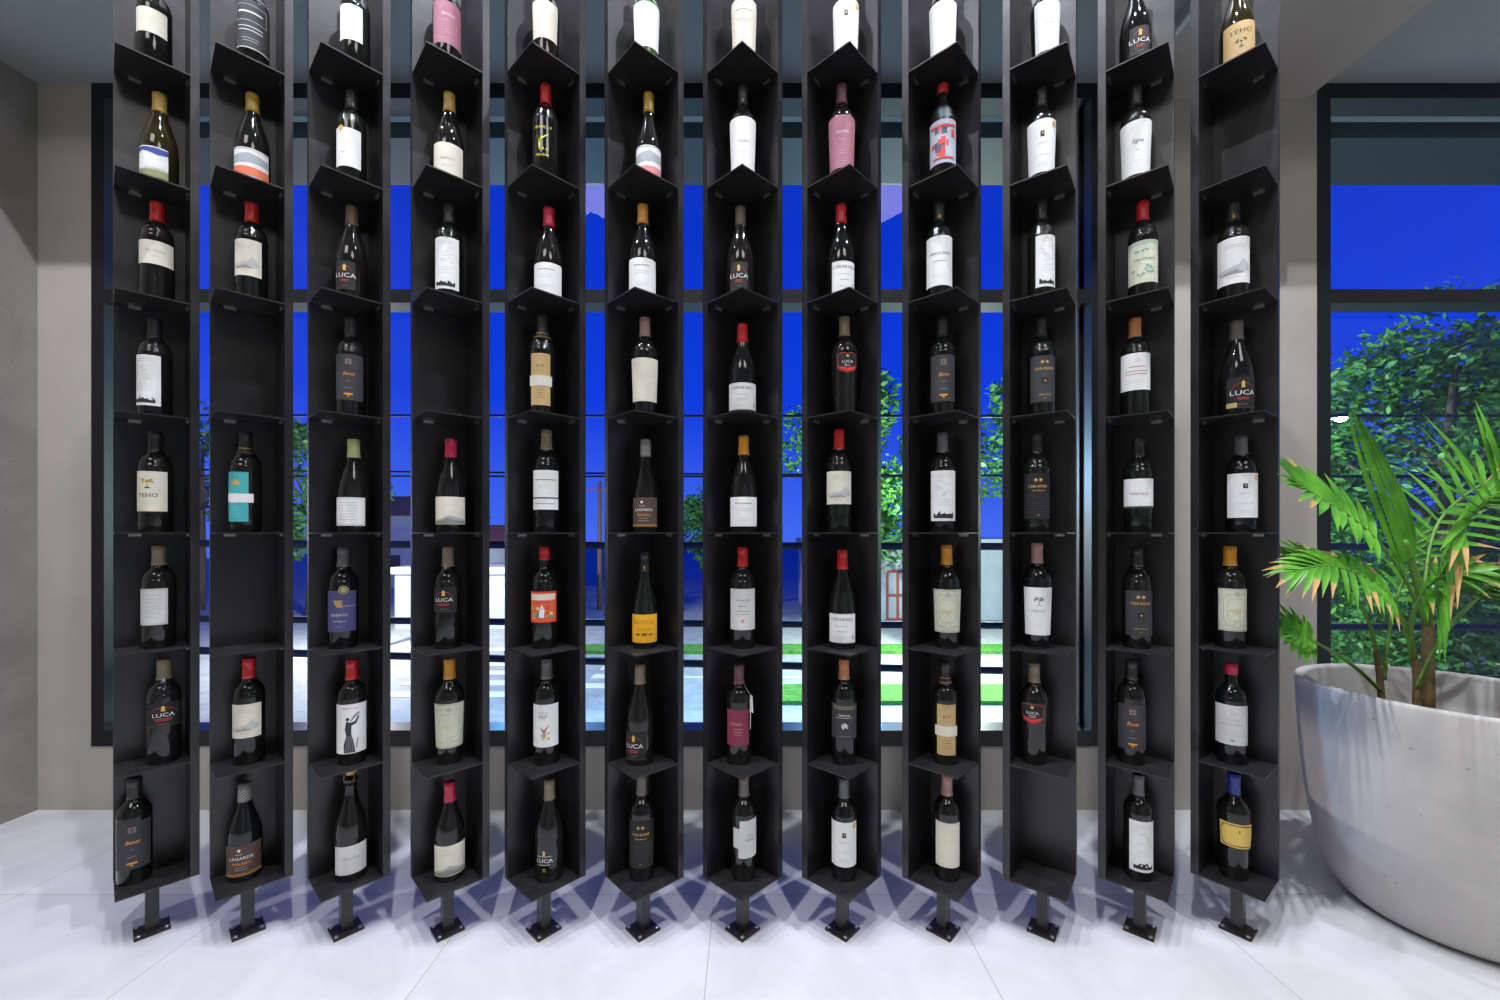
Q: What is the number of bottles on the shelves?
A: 91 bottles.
